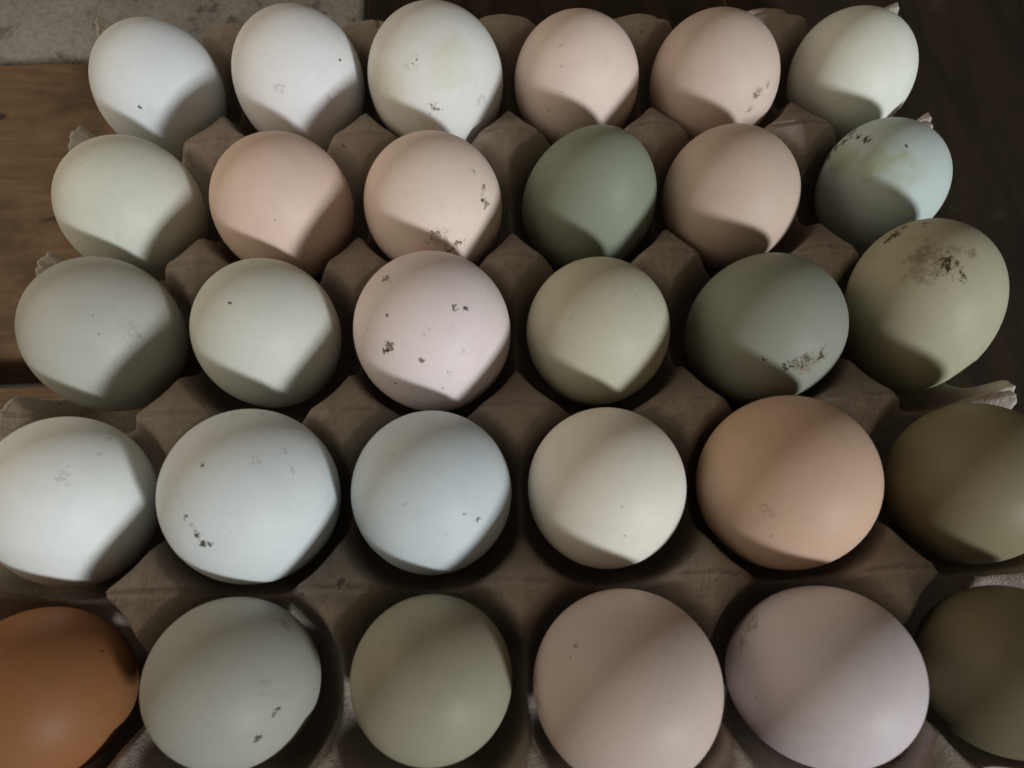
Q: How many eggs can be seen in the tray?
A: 30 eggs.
